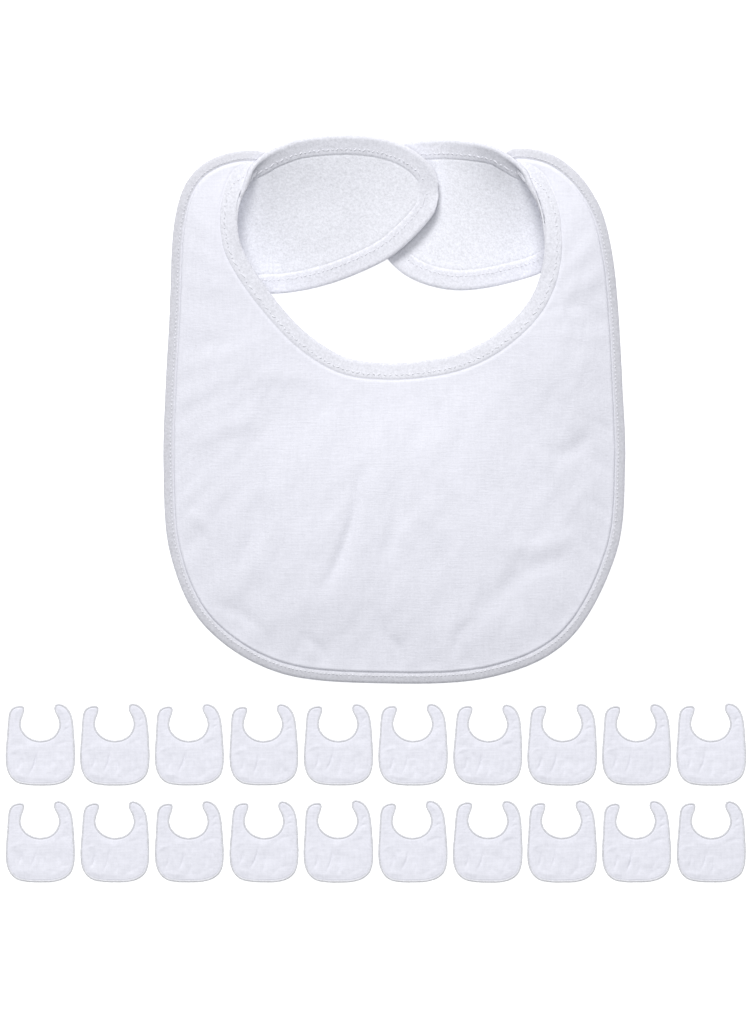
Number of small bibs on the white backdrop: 20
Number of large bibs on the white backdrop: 1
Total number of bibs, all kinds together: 21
